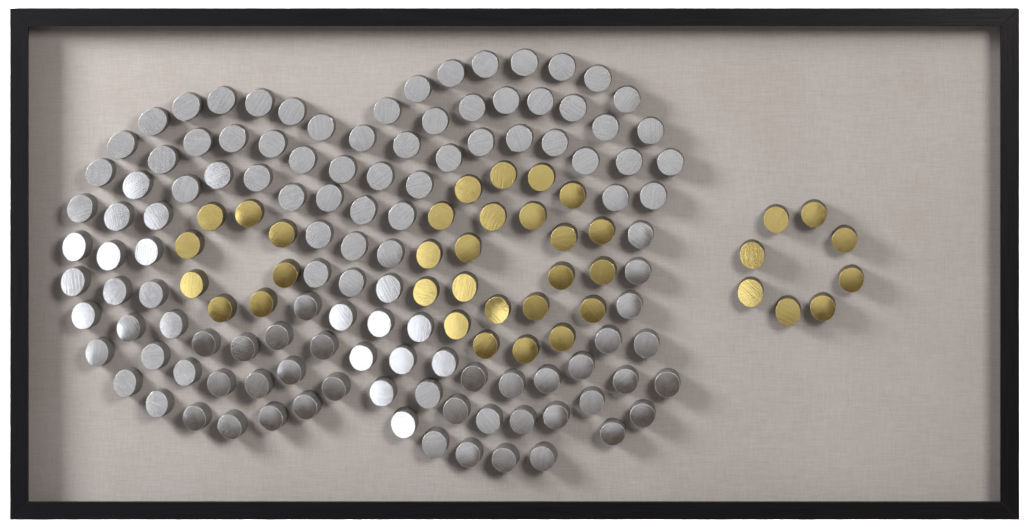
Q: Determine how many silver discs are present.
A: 117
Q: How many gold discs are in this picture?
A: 38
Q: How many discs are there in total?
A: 155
